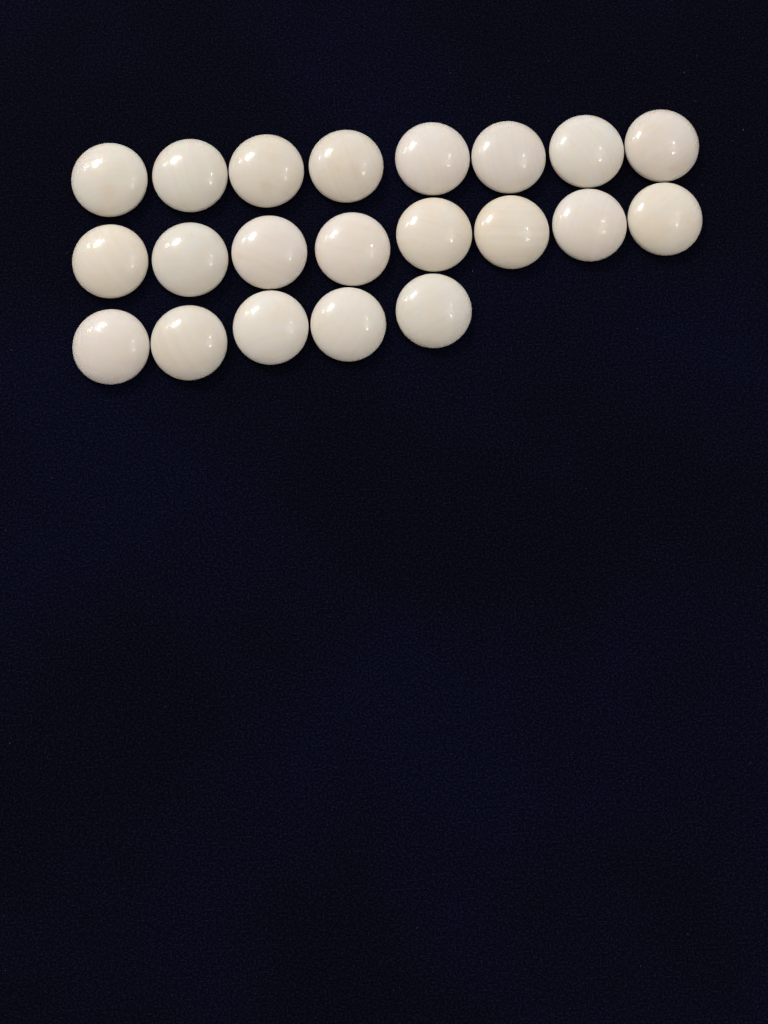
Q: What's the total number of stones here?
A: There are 21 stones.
